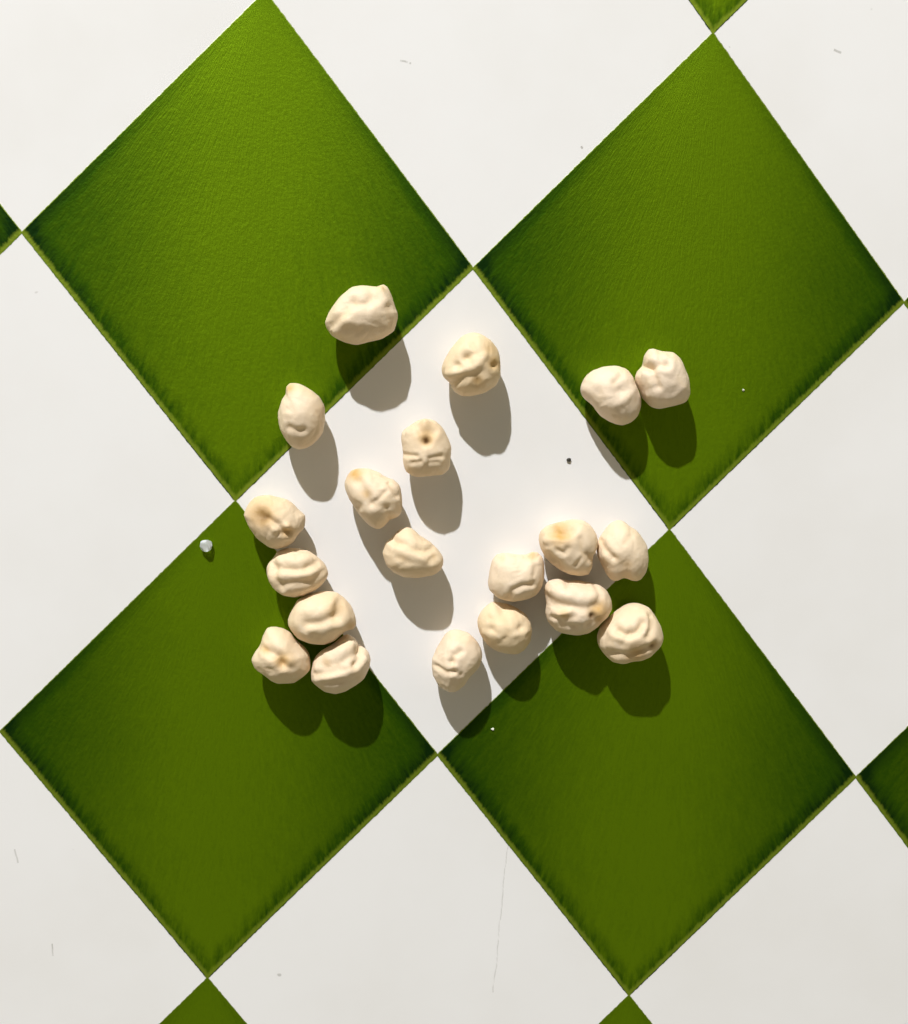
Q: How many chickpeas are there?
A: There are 20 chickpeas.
